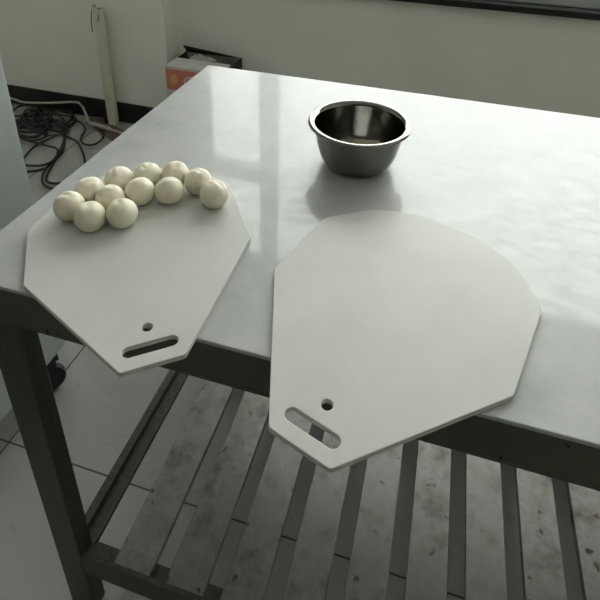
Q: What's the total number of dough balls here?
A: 12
